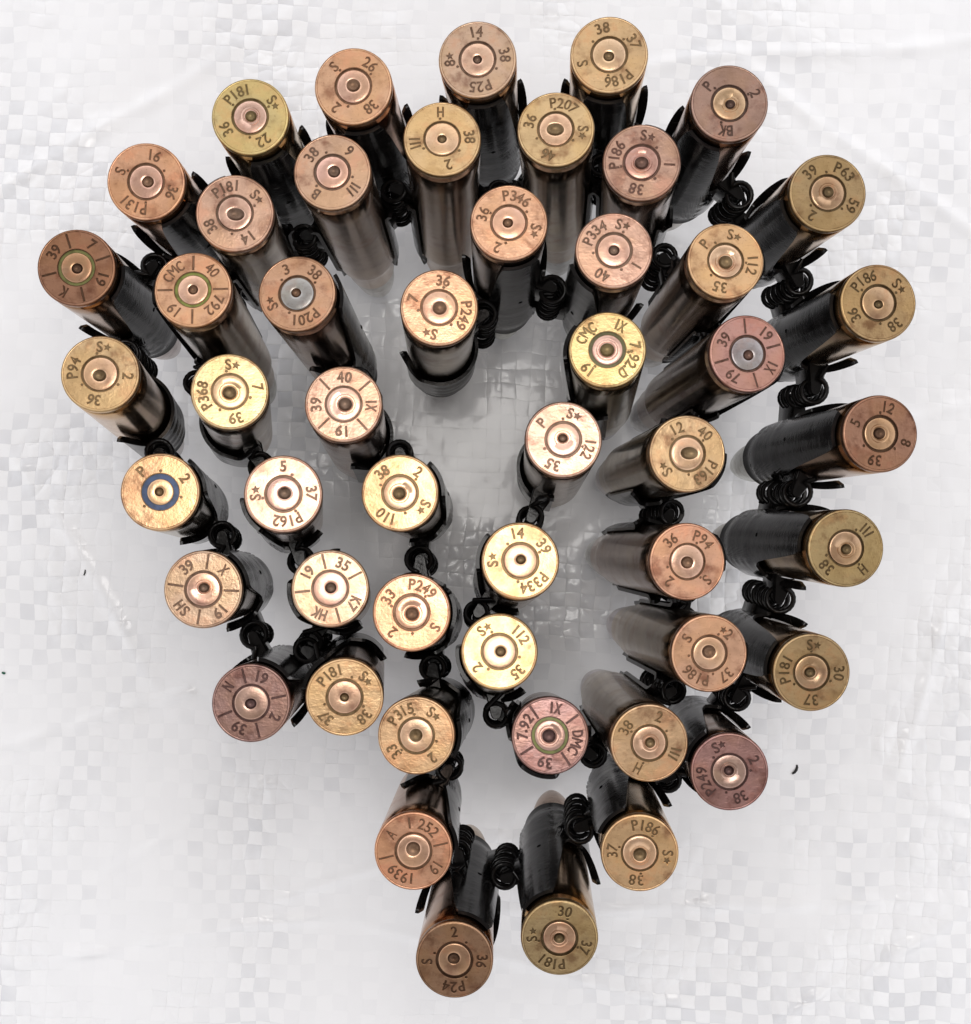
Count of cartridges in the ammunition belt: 50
